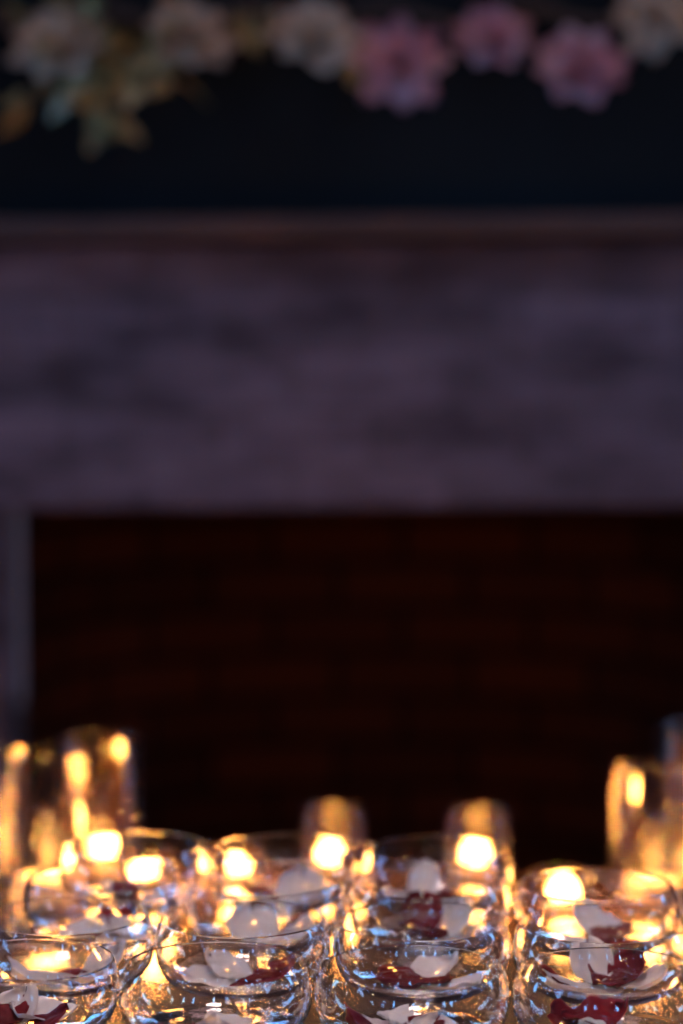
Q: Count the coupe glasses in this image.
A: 15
